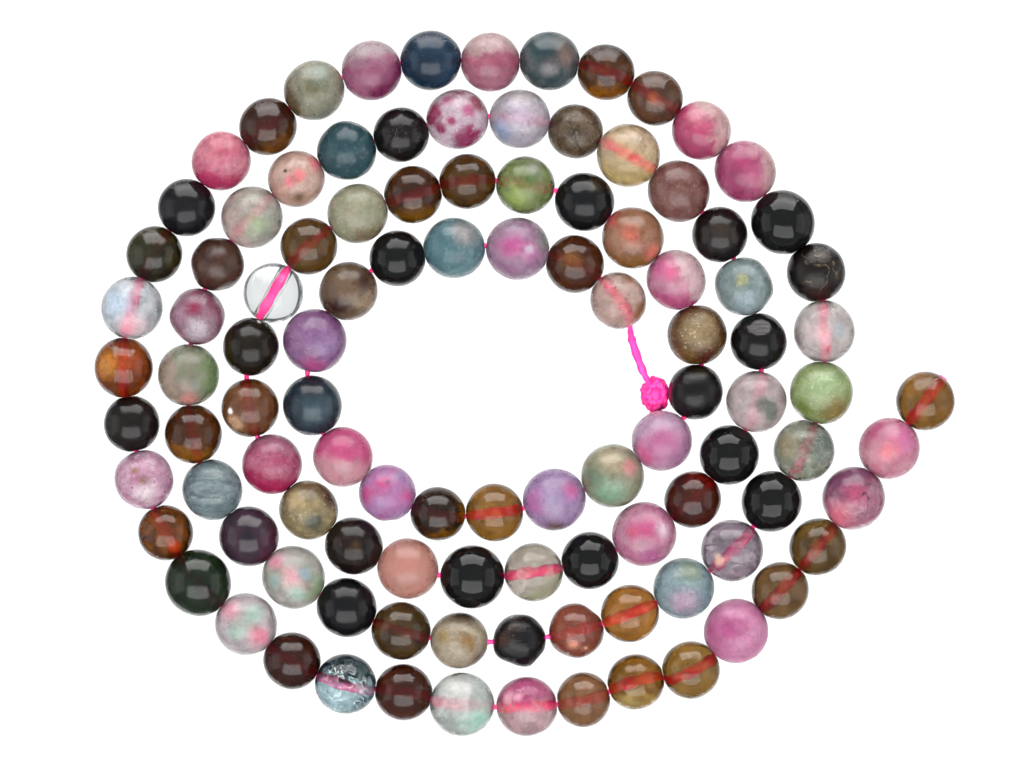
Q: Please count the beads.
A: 106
